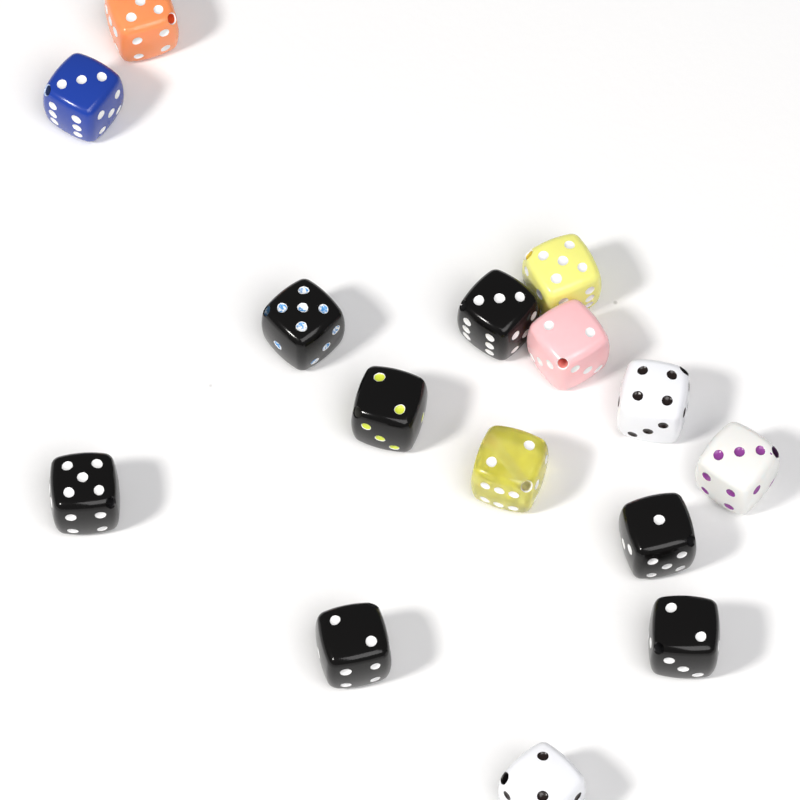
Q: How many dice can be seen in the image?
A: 15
